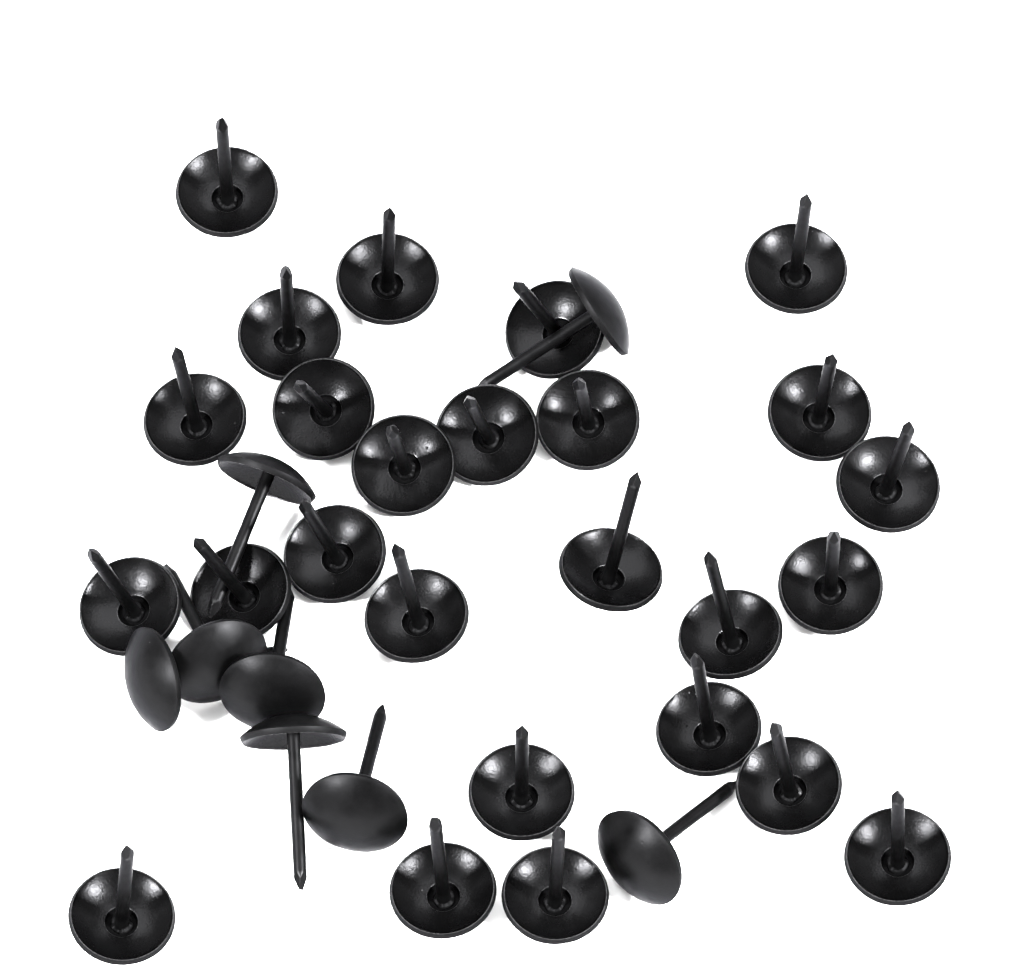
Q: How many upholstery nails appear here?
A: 34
